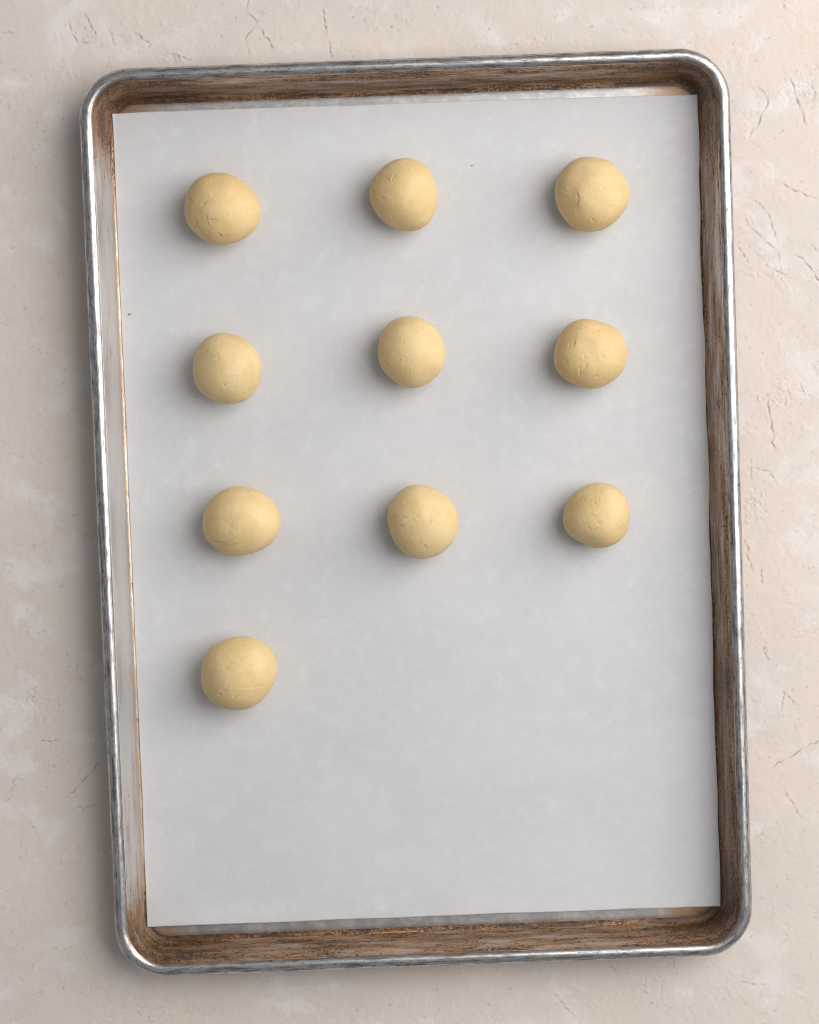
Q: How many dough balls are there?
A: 10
